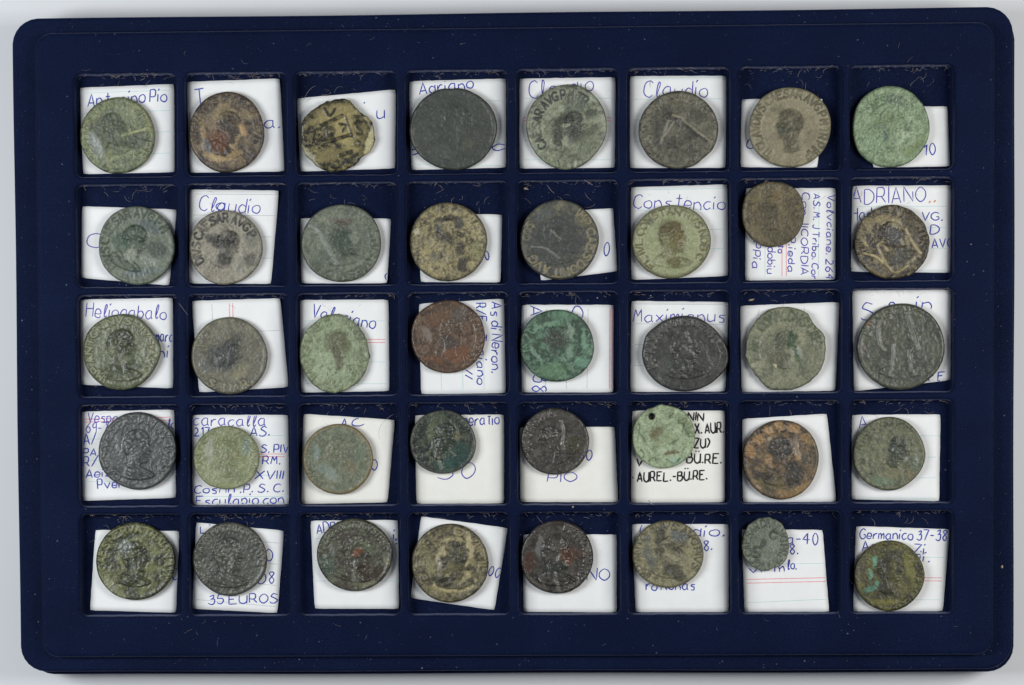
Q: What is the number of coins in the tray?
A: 40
